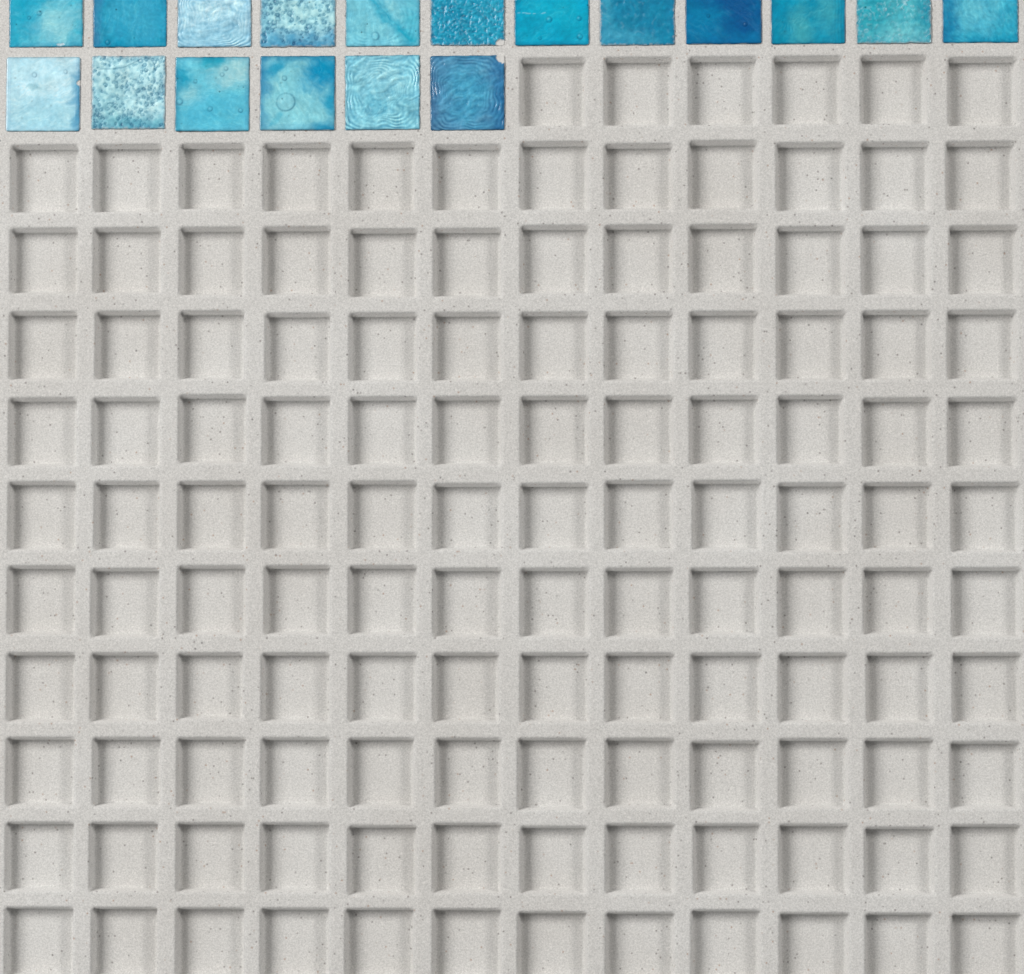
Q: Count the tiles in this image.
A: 18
